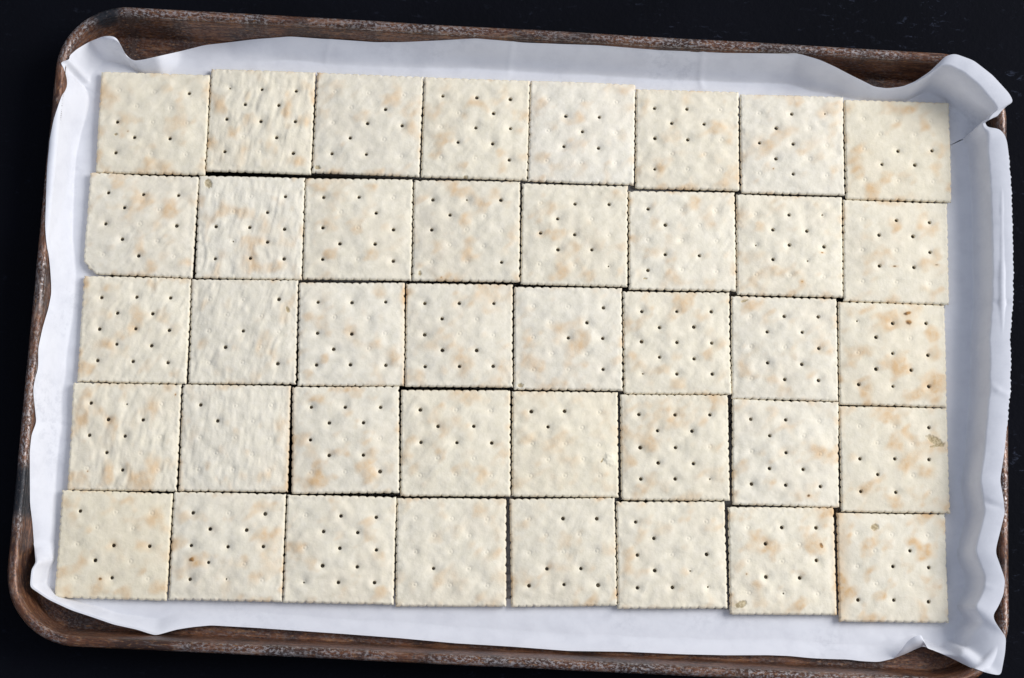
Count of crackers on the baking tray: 40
